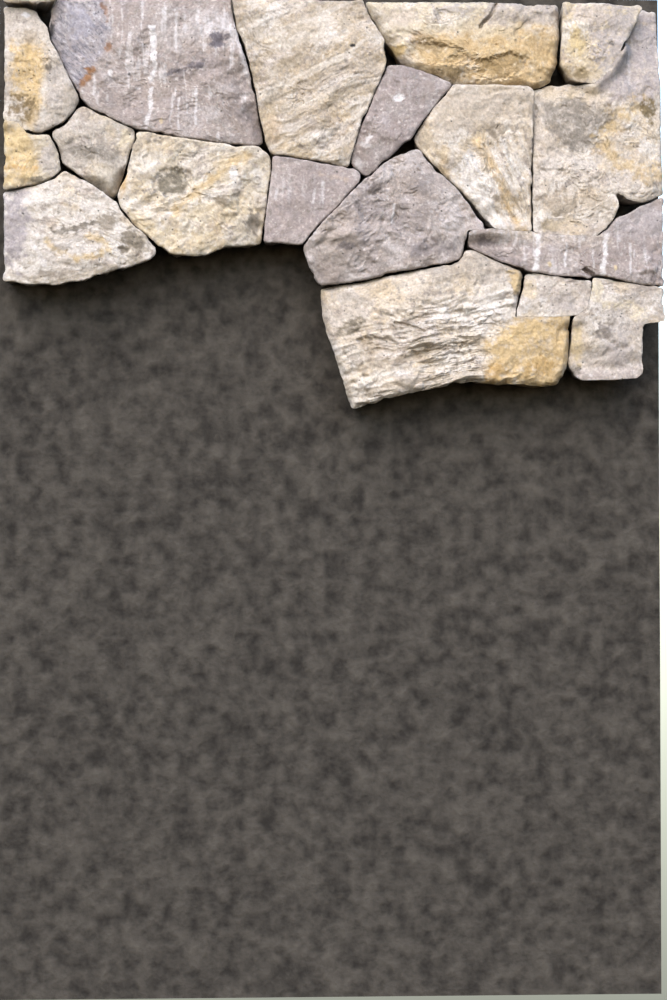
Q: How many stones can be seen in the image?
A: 19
